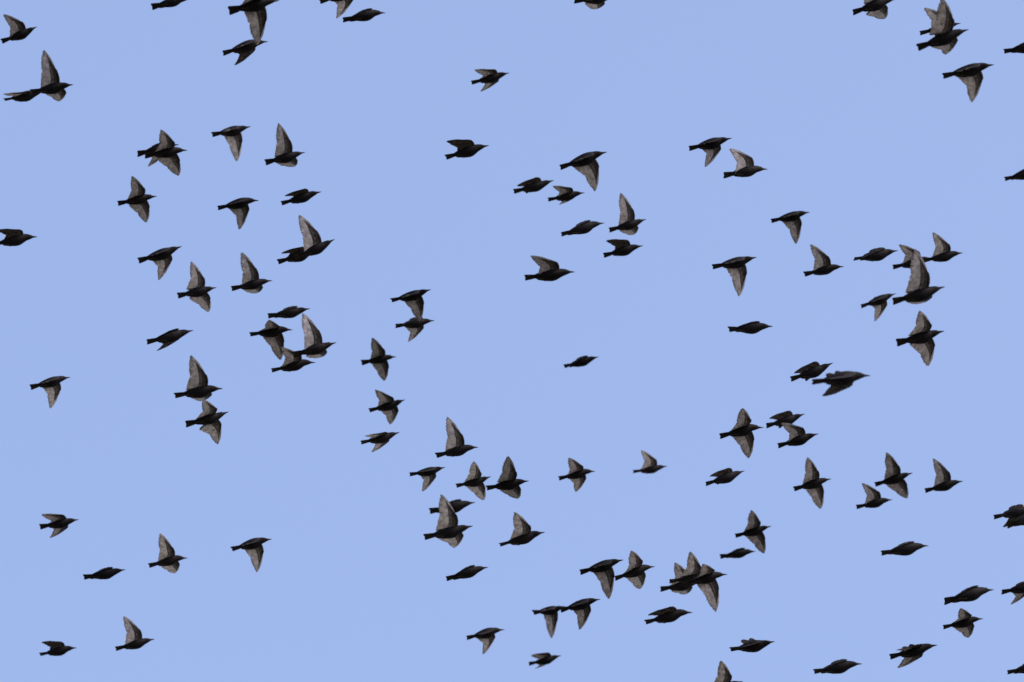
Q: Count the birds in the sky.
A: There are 112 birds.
